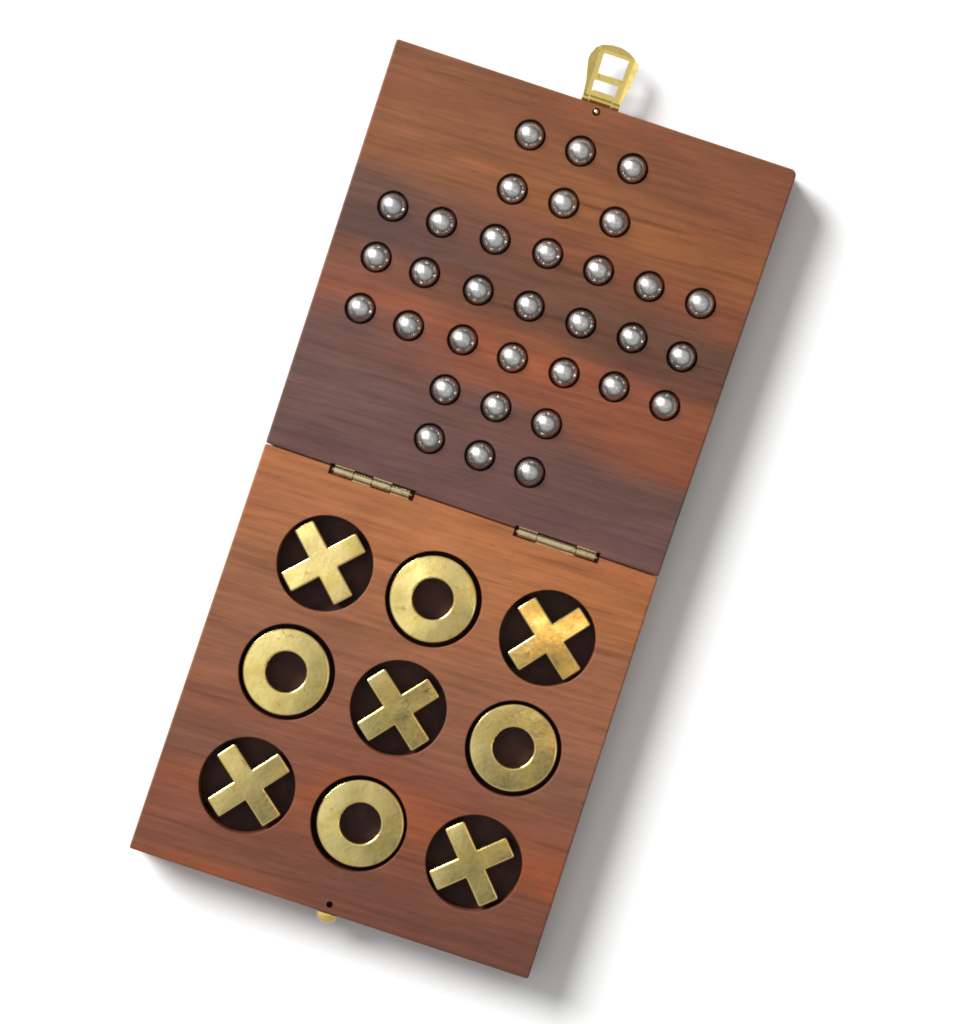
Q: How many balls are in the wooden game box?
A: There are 33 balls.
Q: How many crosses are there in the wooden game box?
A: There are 5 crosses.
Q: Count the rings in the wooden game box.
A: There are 4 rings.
